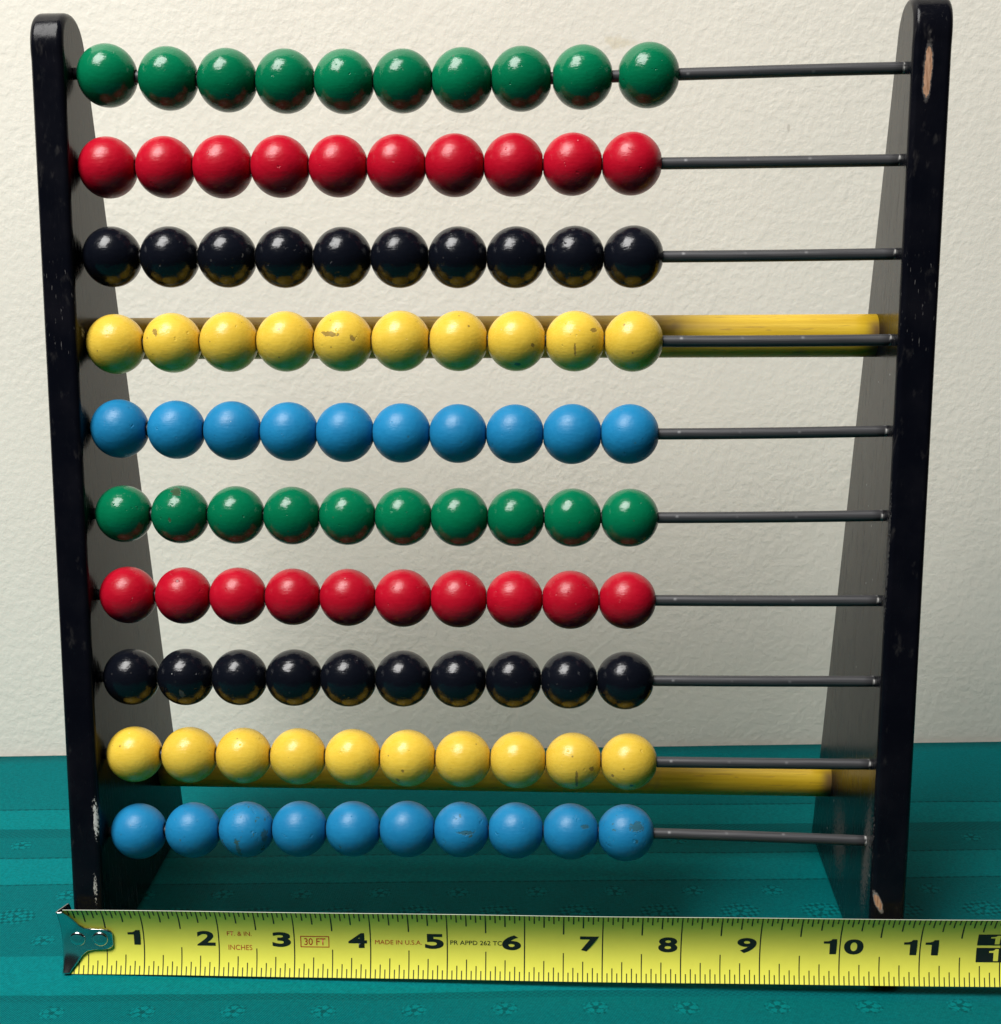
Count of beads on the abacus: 100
